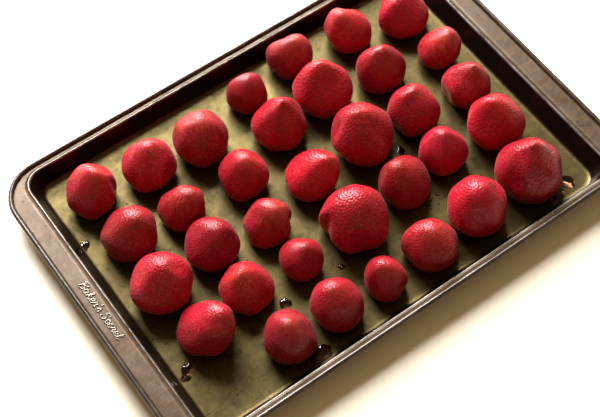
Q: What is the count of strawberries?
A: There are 34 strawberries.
